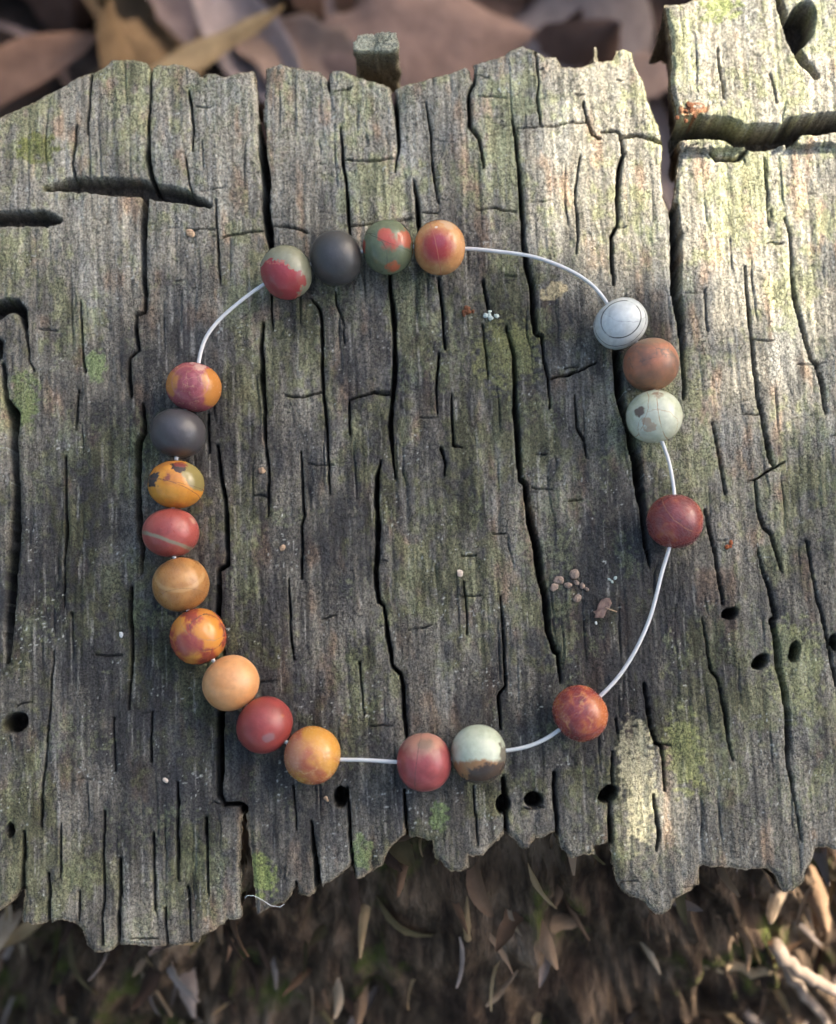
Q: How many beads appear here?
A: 20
